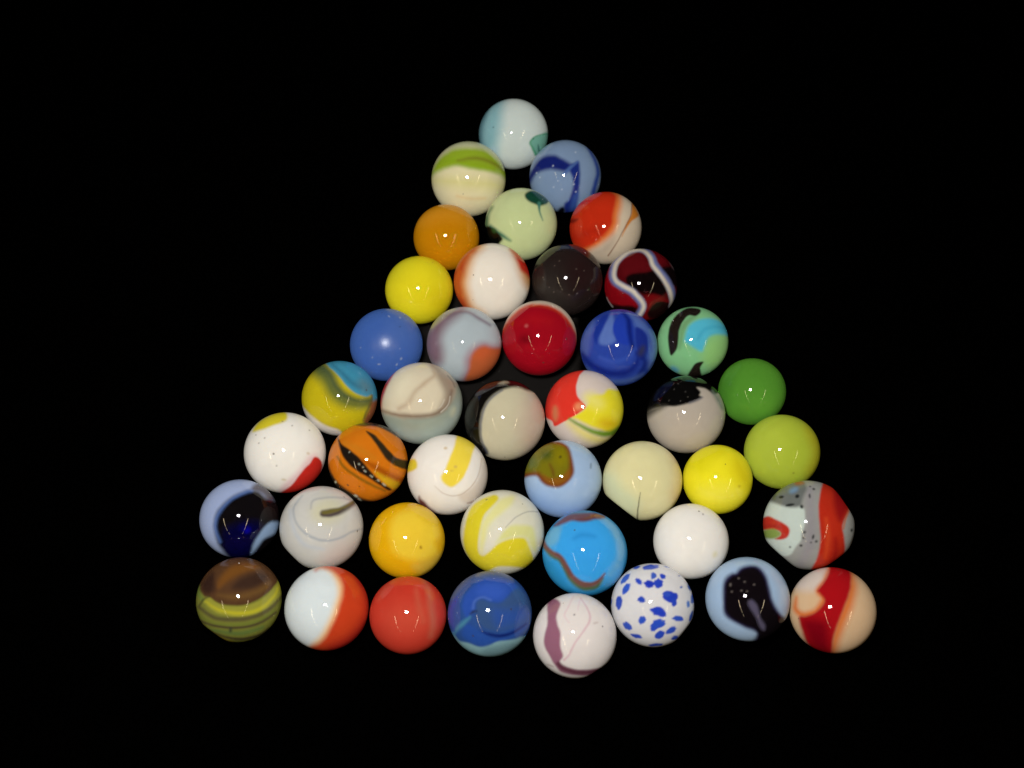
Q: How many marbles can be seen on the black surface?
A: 43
